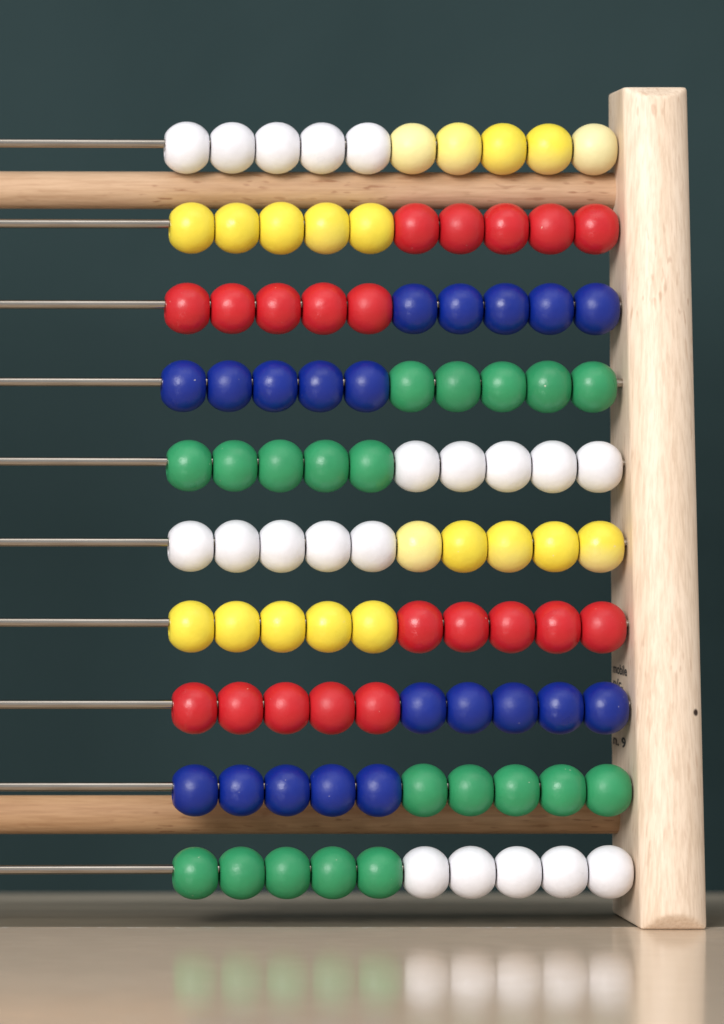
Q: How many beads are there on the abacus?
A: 100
